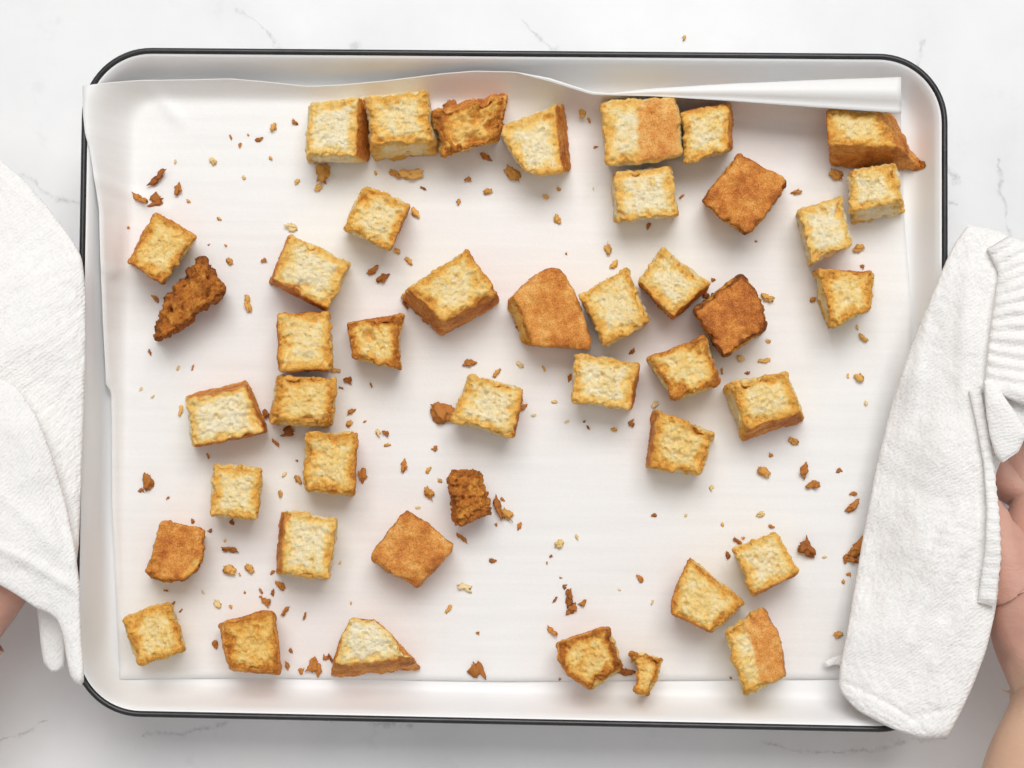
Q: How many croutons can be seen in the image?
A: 44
